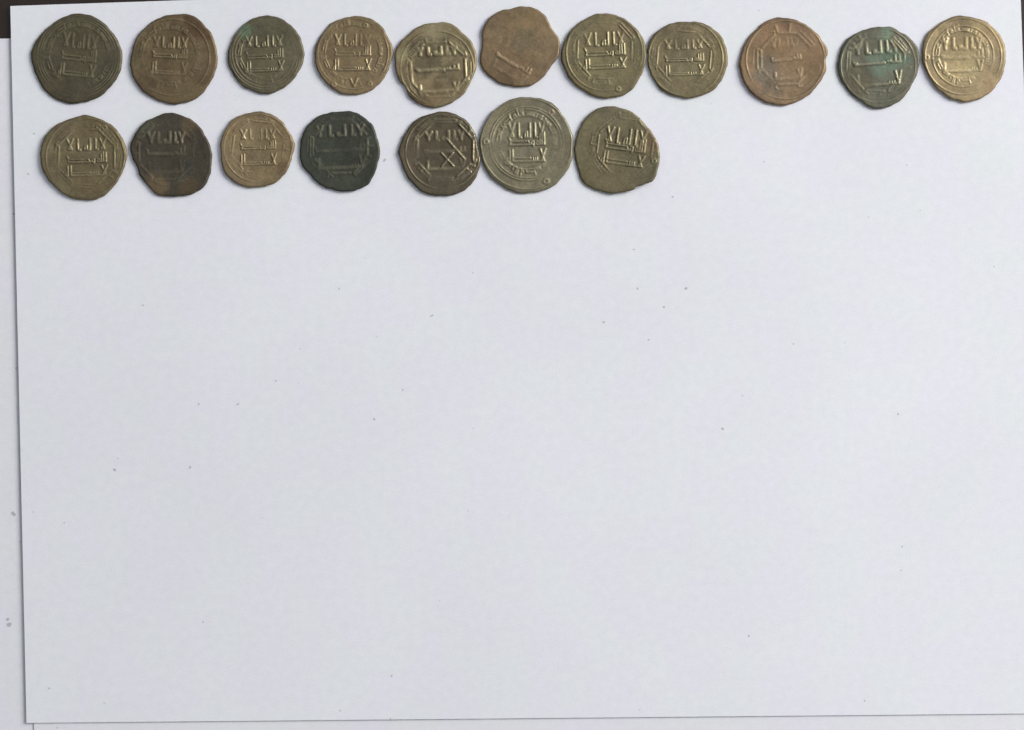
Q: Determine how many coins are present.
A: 18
